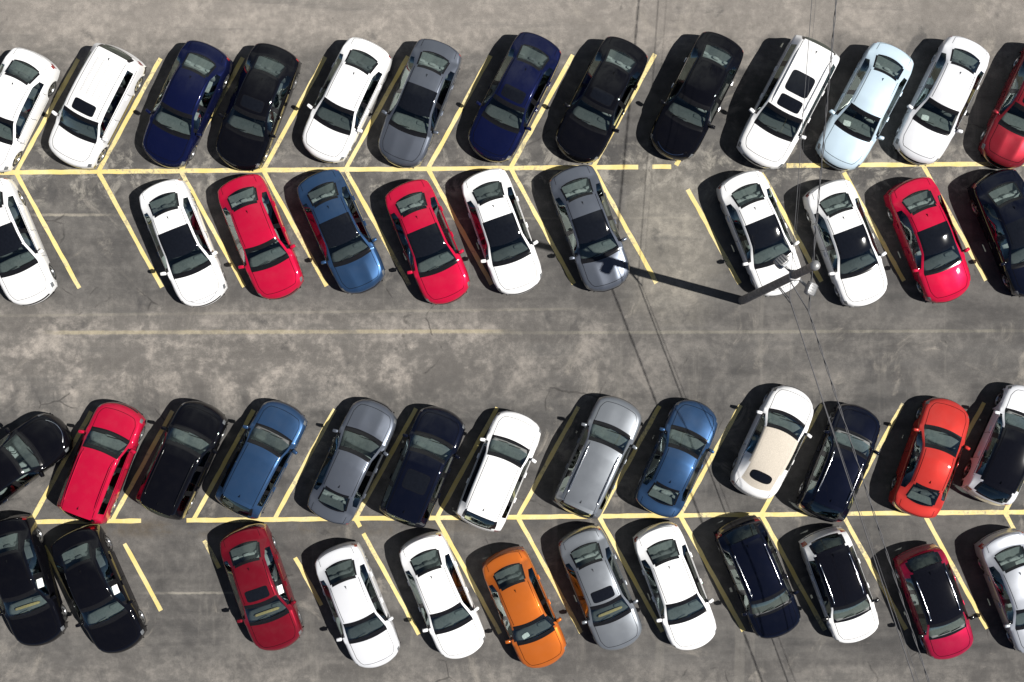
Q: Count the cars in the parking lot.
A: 49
